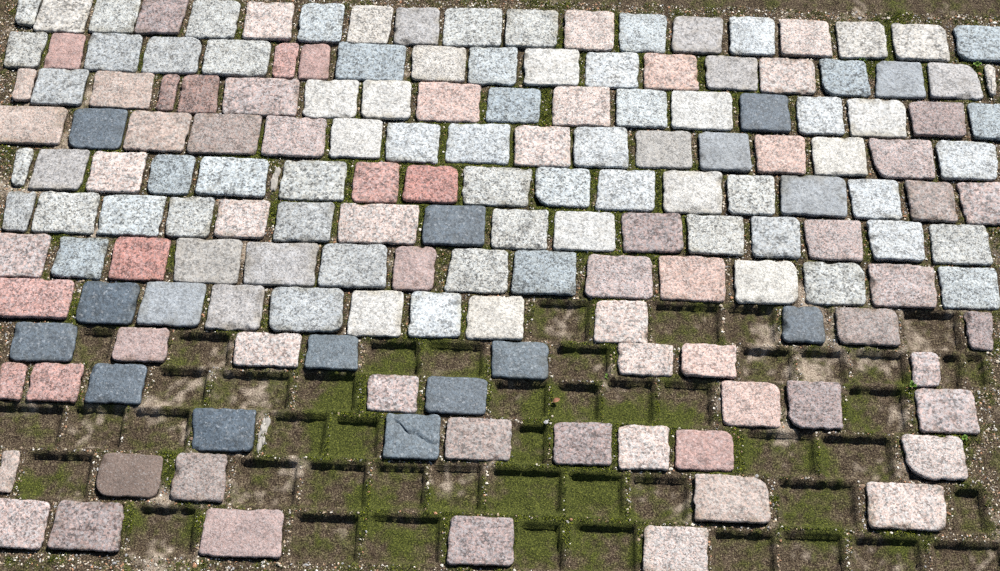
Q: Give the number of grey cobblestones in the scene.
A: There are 84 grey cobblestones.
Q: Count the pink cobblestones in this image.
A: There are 69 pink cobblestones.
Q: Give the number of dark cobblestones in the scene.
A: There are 12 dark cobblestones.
